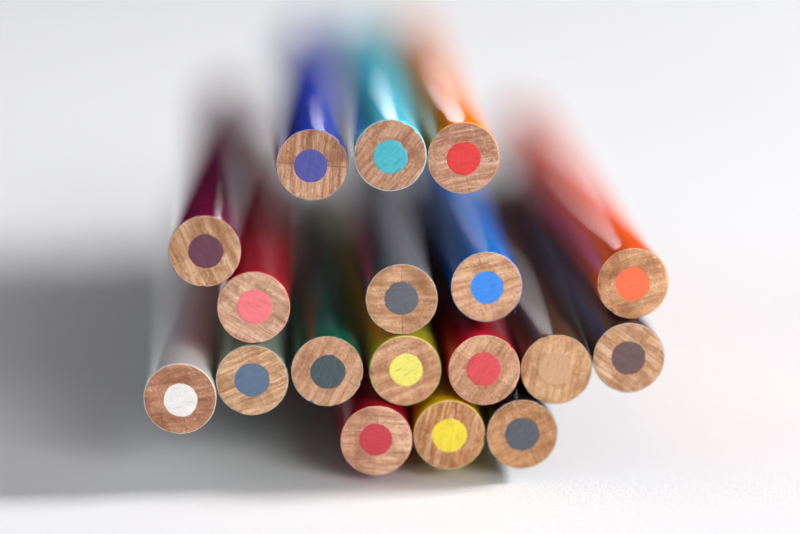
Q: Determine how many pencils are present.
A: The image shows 18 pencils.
